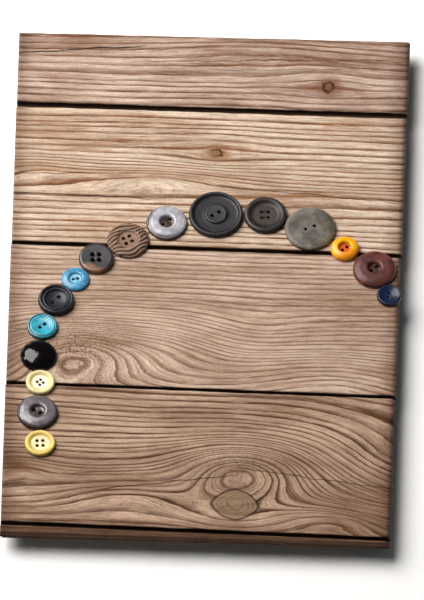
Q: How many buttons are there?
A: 16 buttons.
